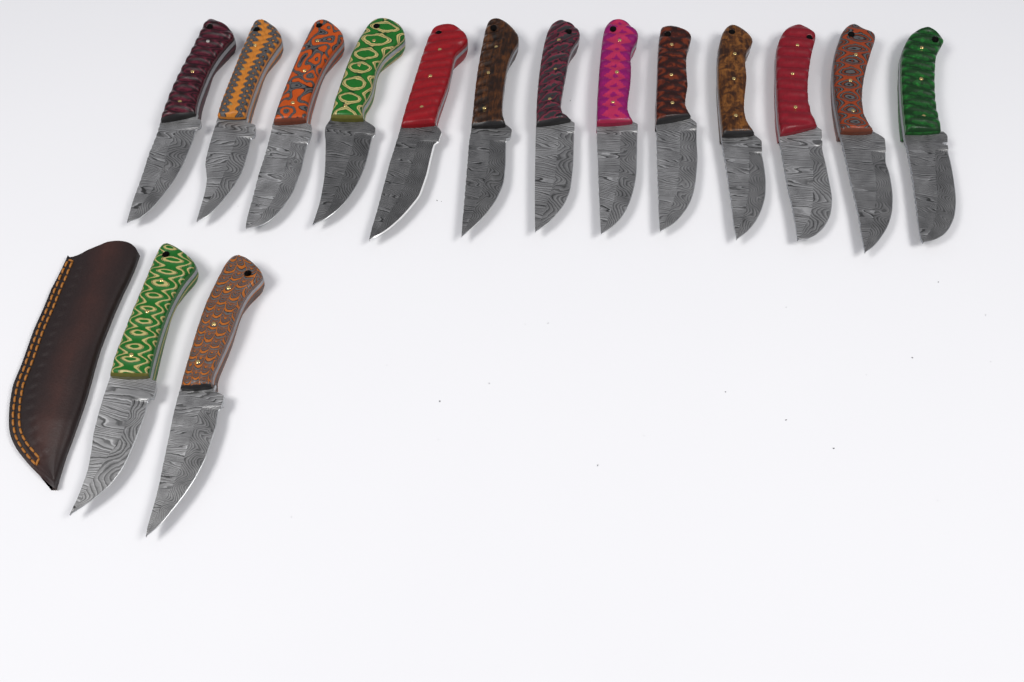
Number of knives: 15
